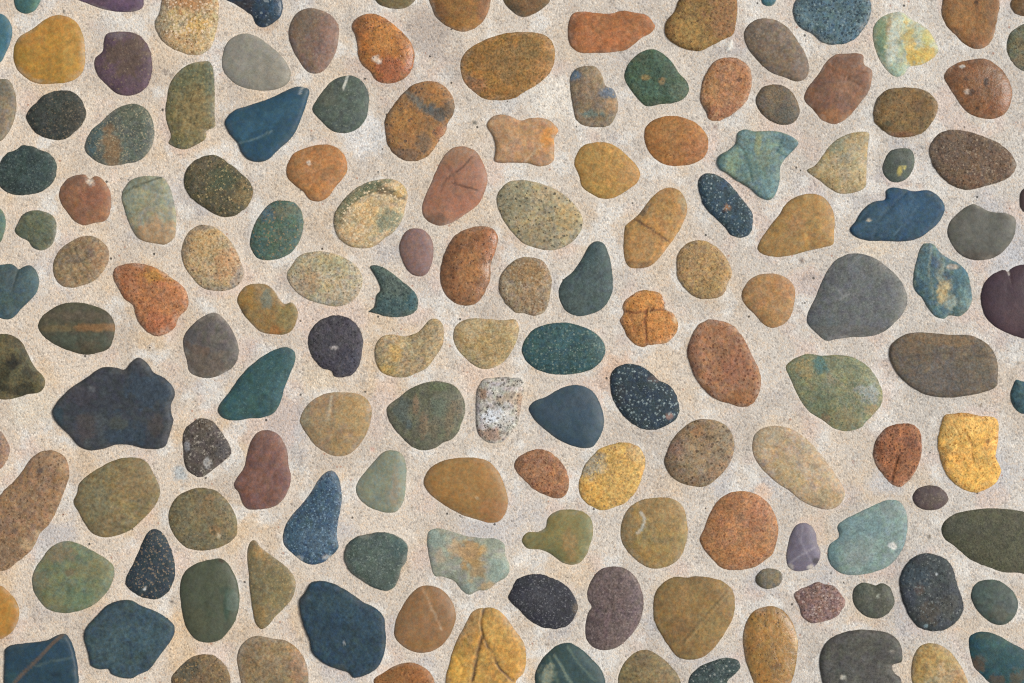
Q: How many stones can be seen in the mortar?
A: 148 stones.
